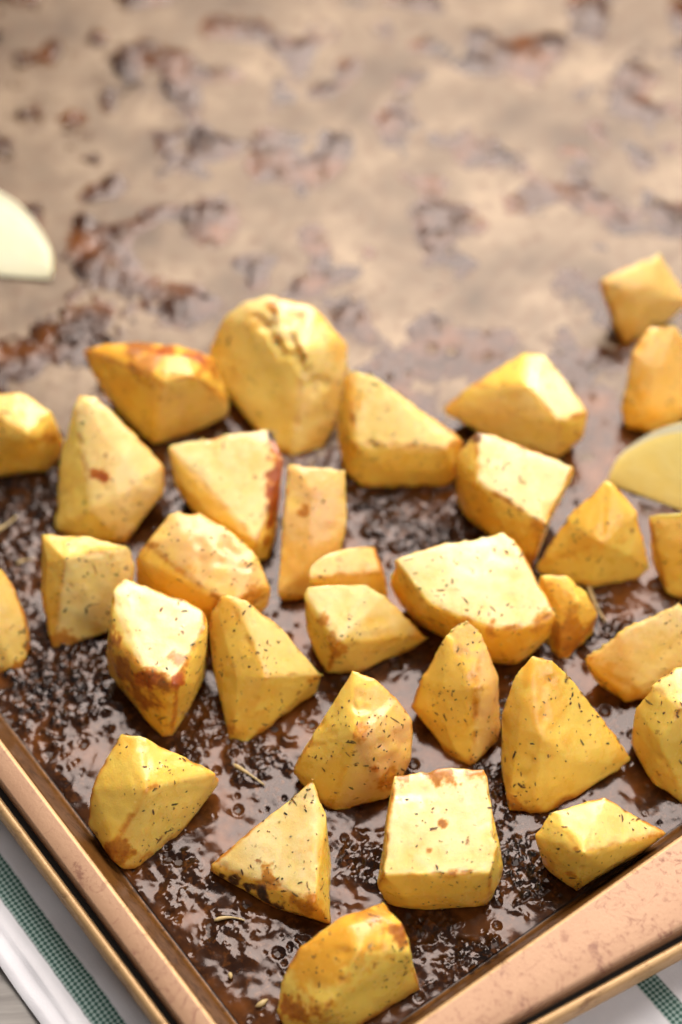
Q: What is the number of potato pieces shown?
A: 32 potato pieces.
